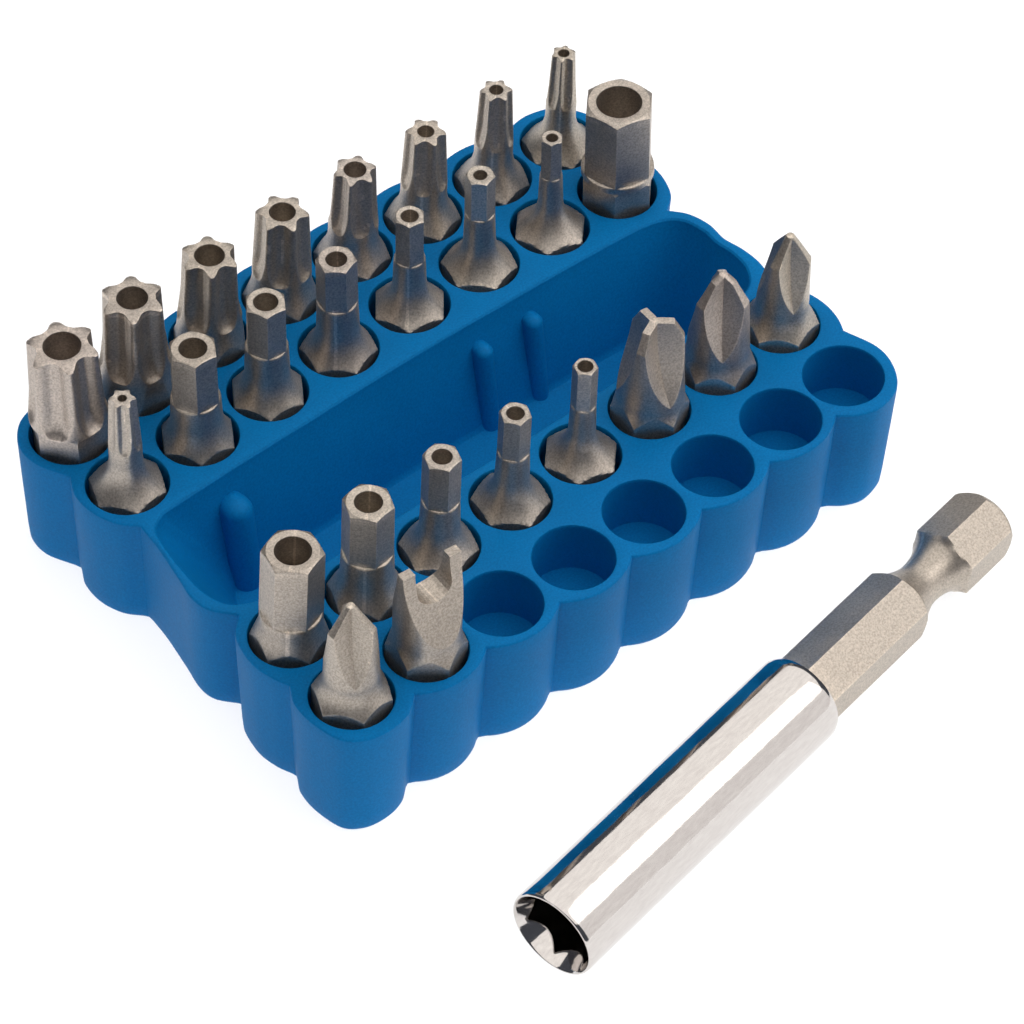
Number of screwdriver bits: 26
